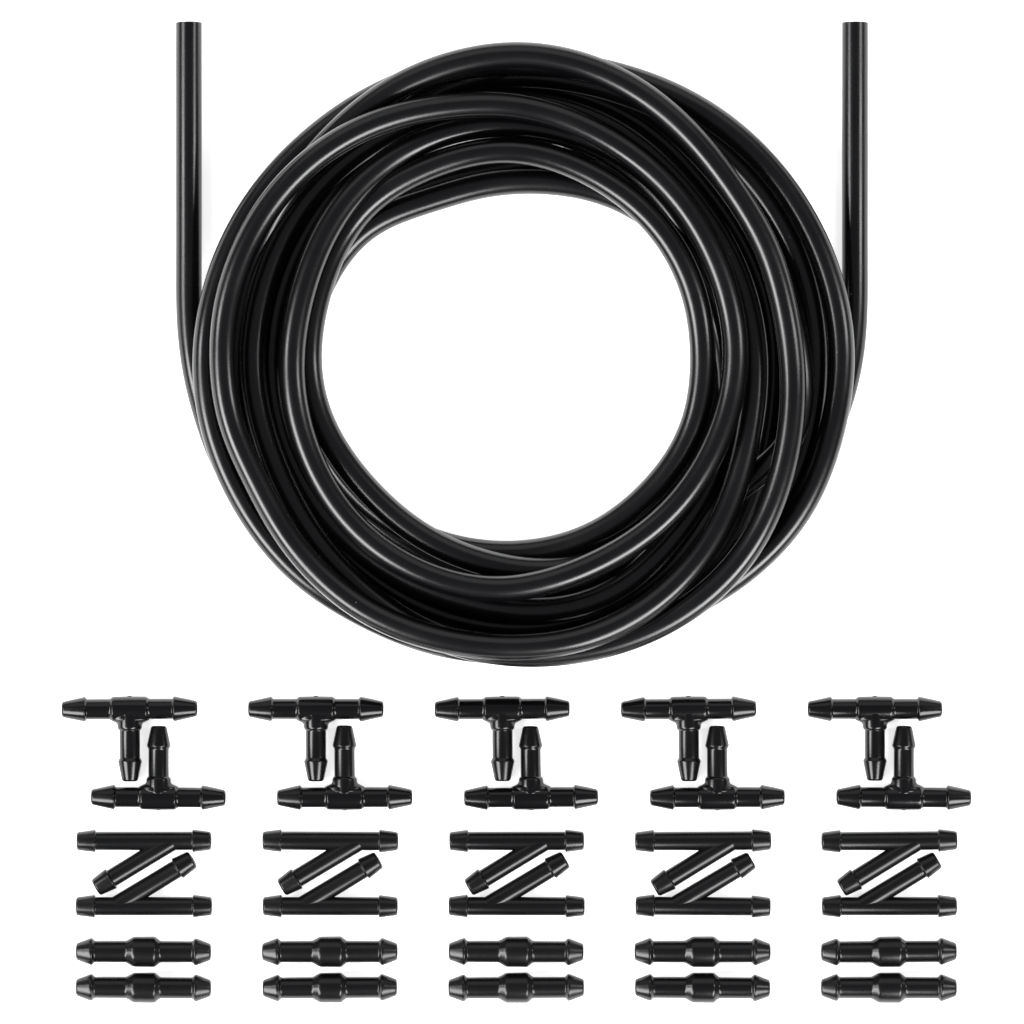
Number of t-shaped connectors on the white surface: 10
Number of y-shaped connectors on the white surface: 10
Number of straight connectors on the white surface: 10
